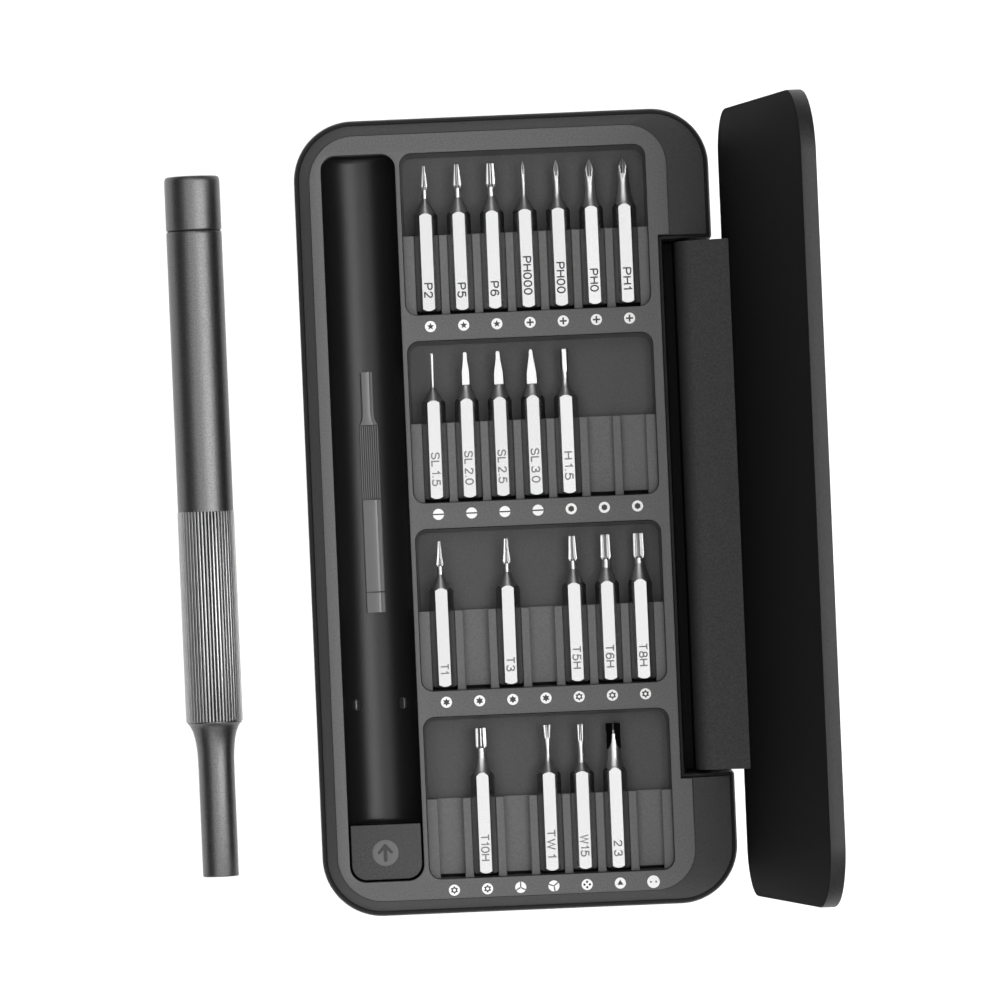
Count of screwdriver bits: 21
